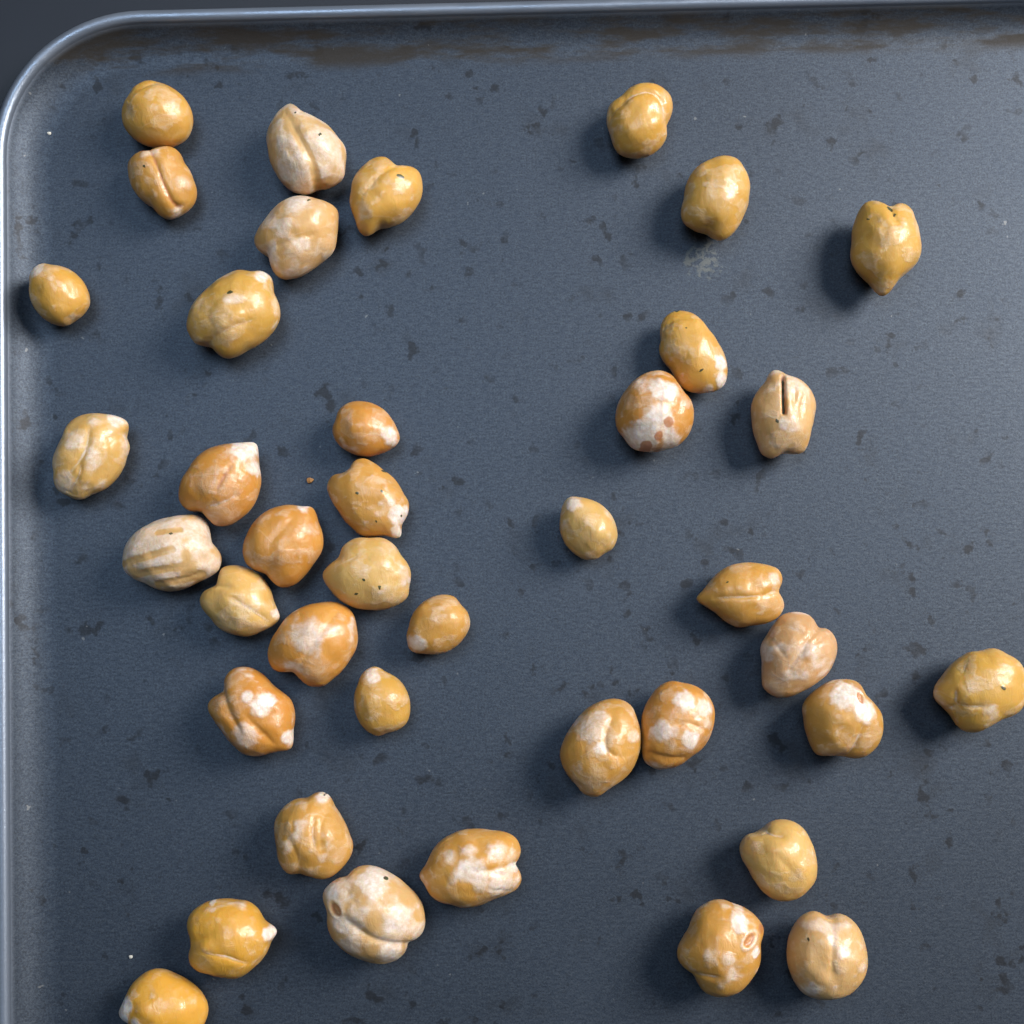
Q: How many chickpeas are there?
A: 40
